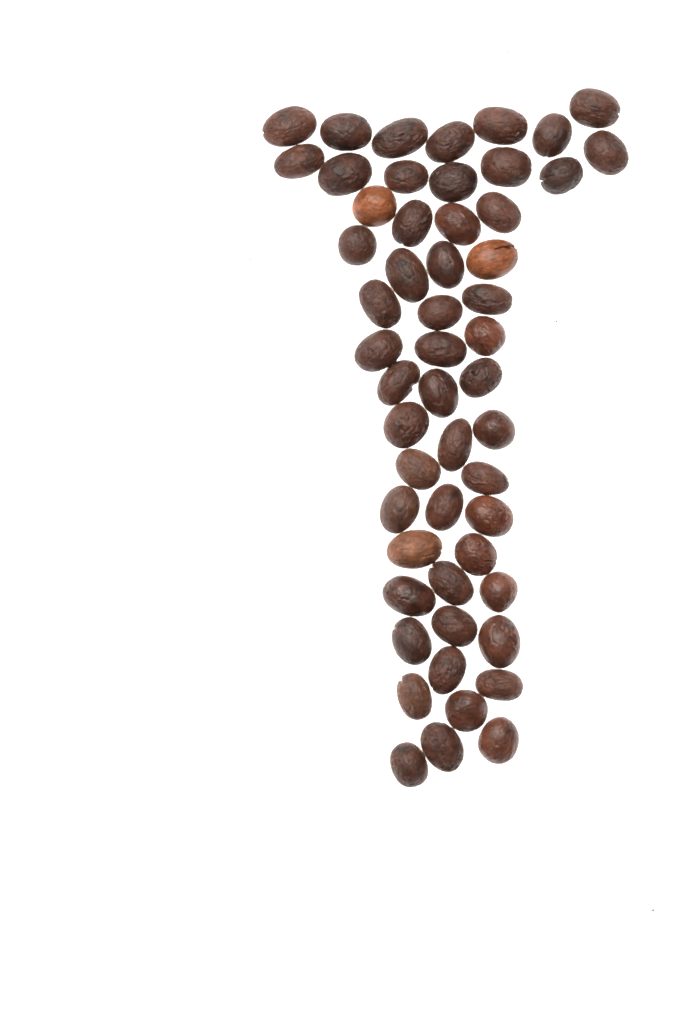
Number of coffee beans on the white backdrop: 54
